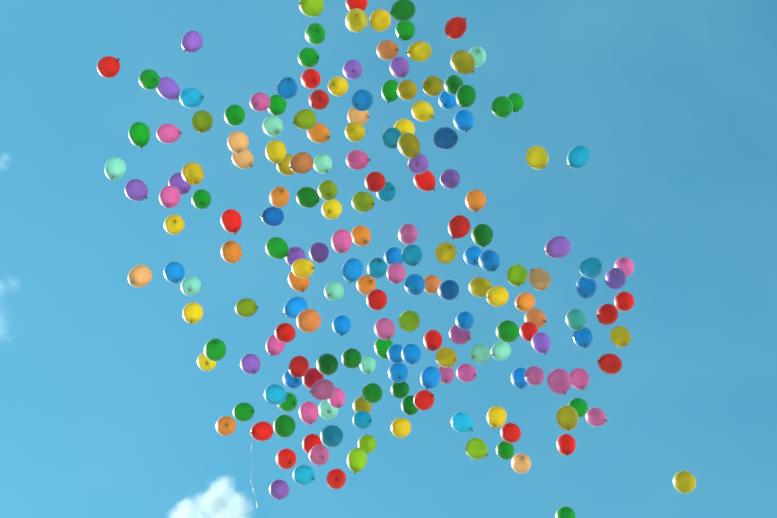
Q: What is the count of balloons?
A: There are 200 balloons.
